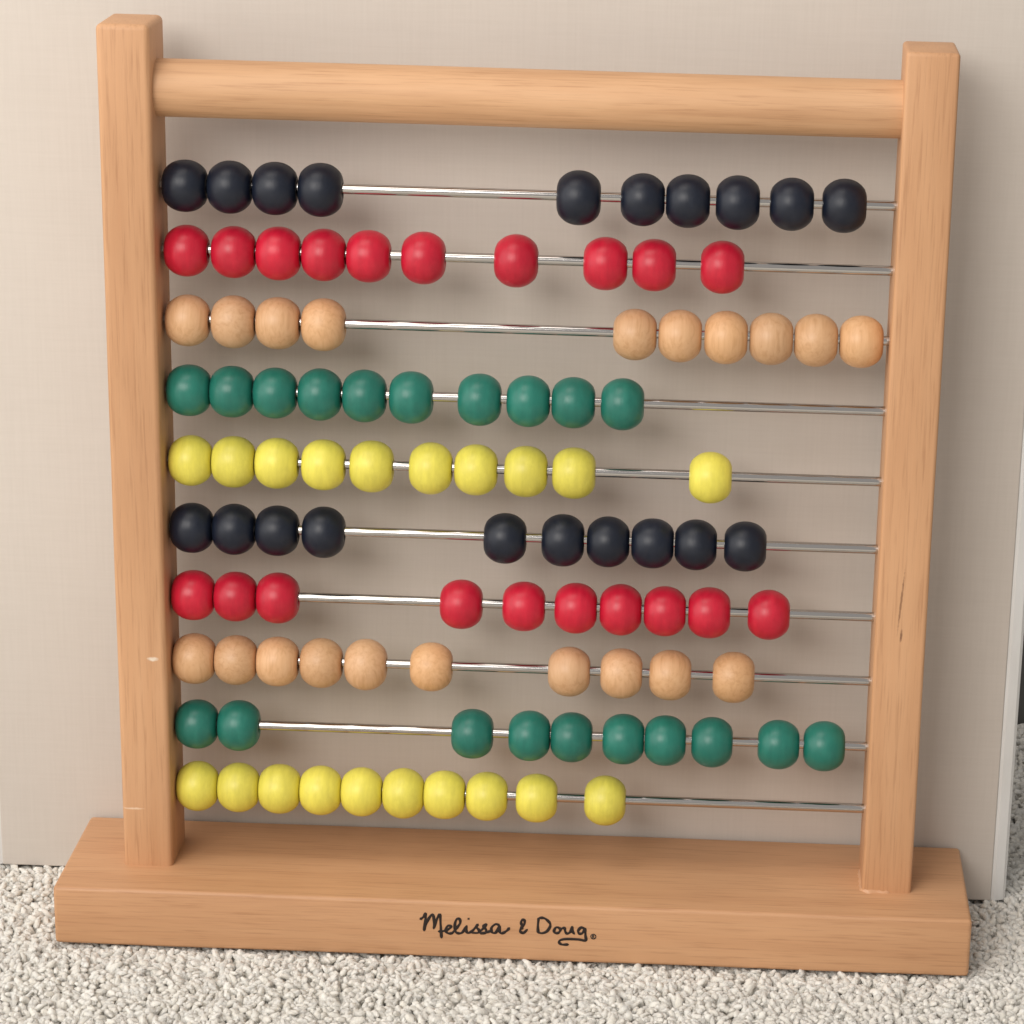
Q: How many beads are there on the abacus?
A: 100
